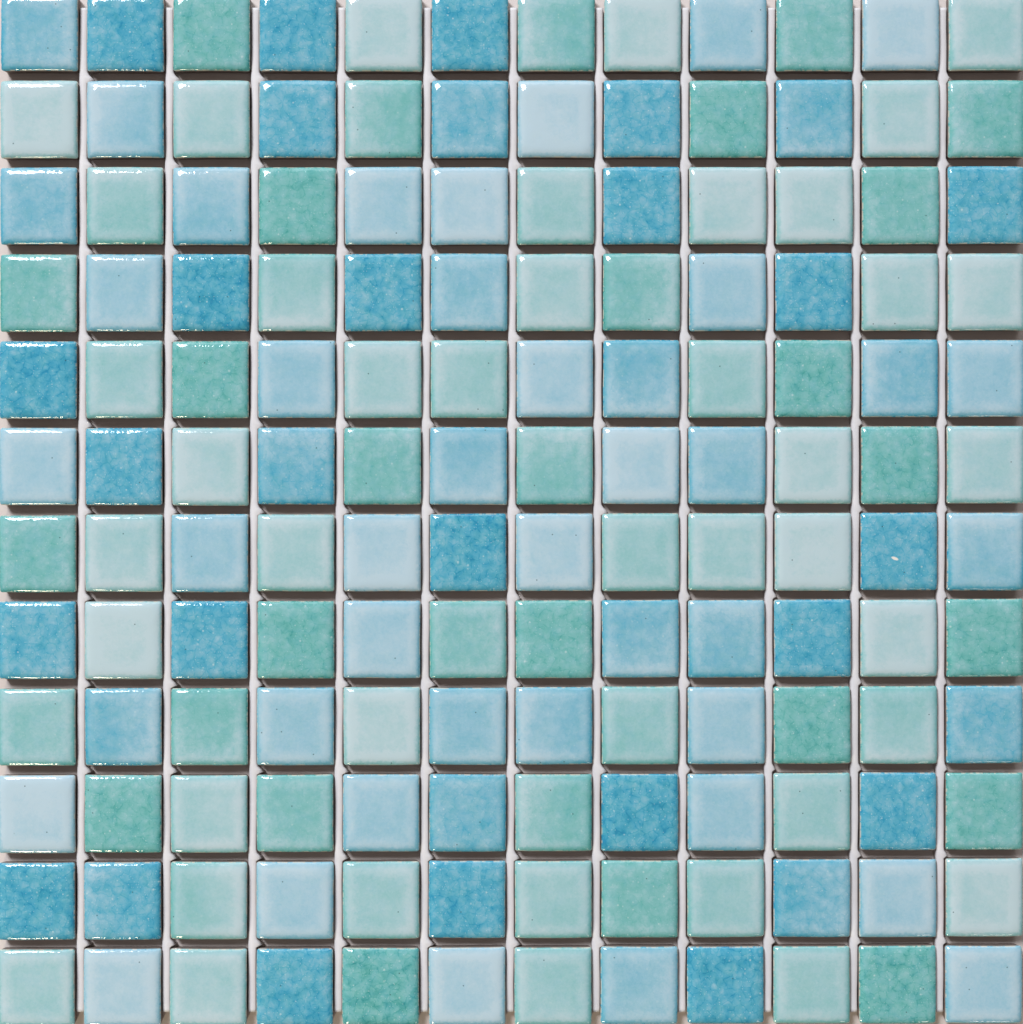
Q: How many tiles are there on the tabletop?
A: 144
